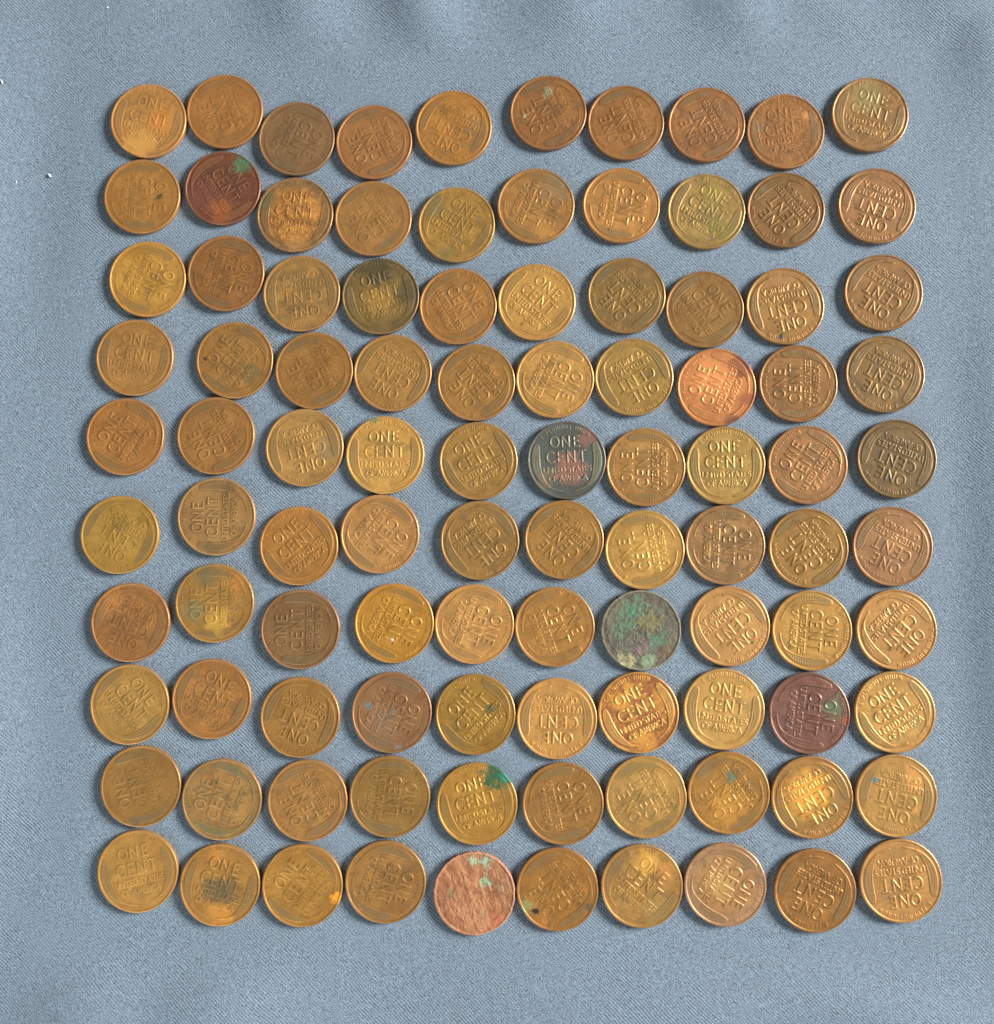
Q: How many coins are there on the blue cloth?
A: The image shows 100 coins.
